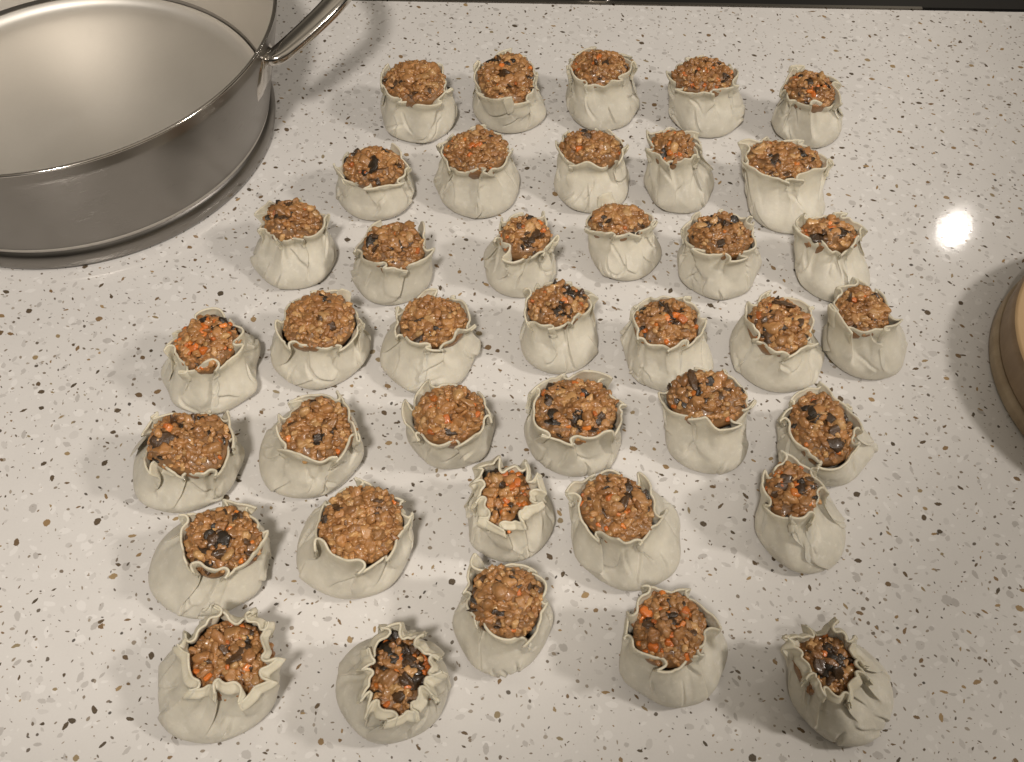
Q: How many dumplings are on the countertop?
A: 39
